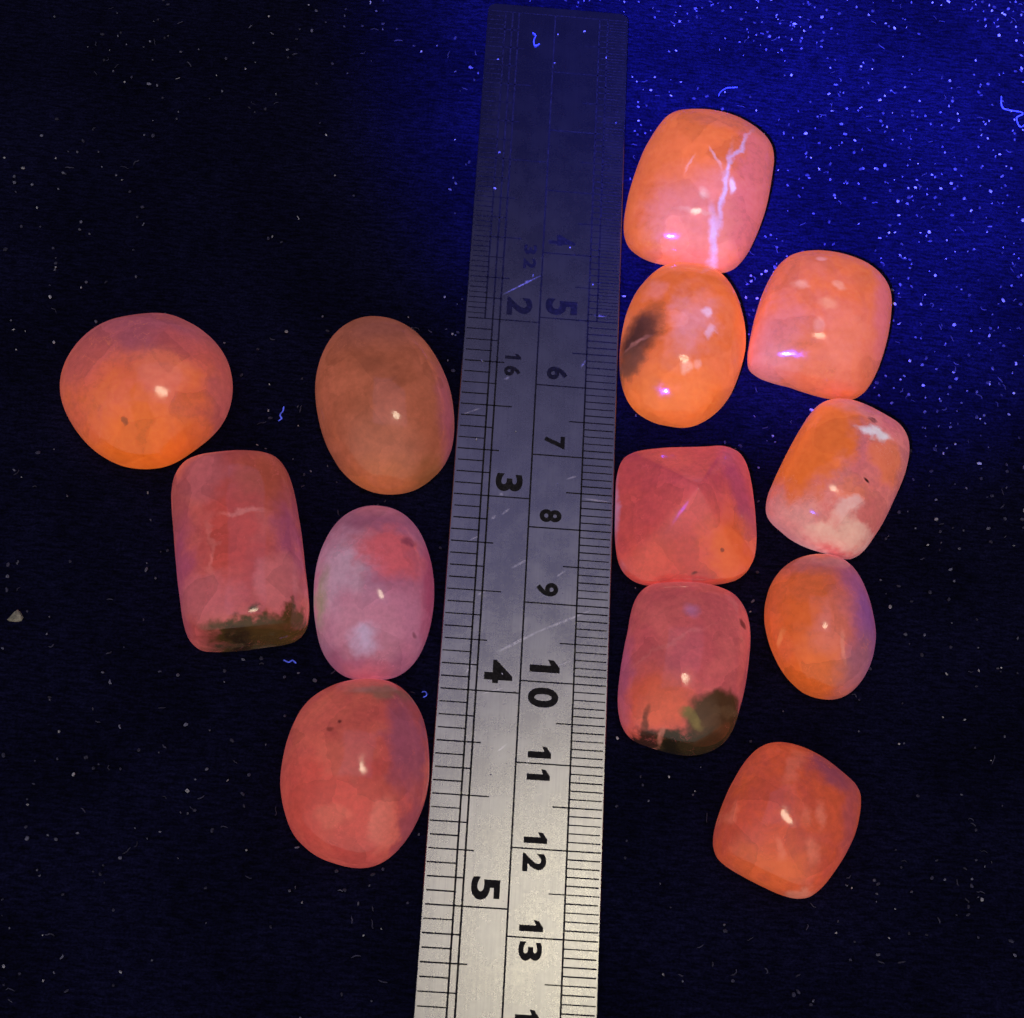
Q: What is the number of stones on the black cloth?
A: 13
